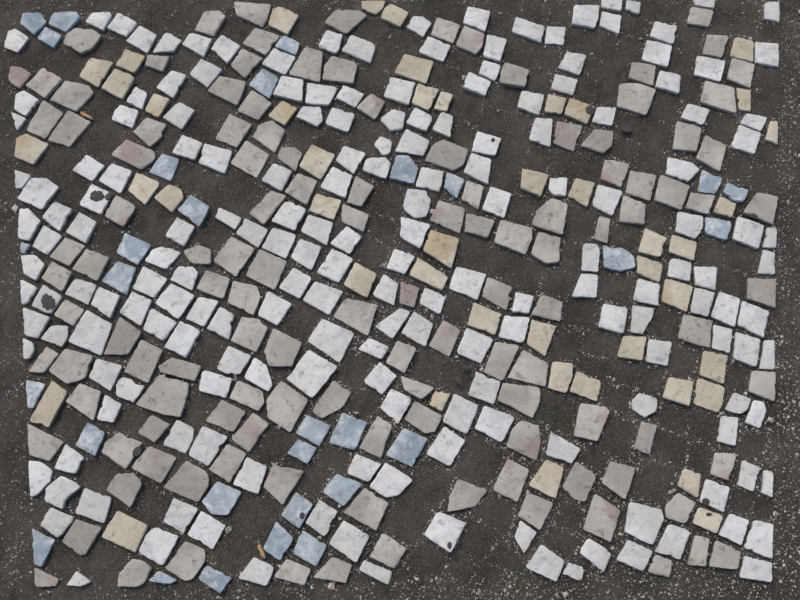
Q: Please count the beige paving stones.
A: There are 45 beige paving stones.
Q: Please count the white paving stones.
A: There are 188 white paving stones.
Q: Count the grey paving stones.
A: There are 123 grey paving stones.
